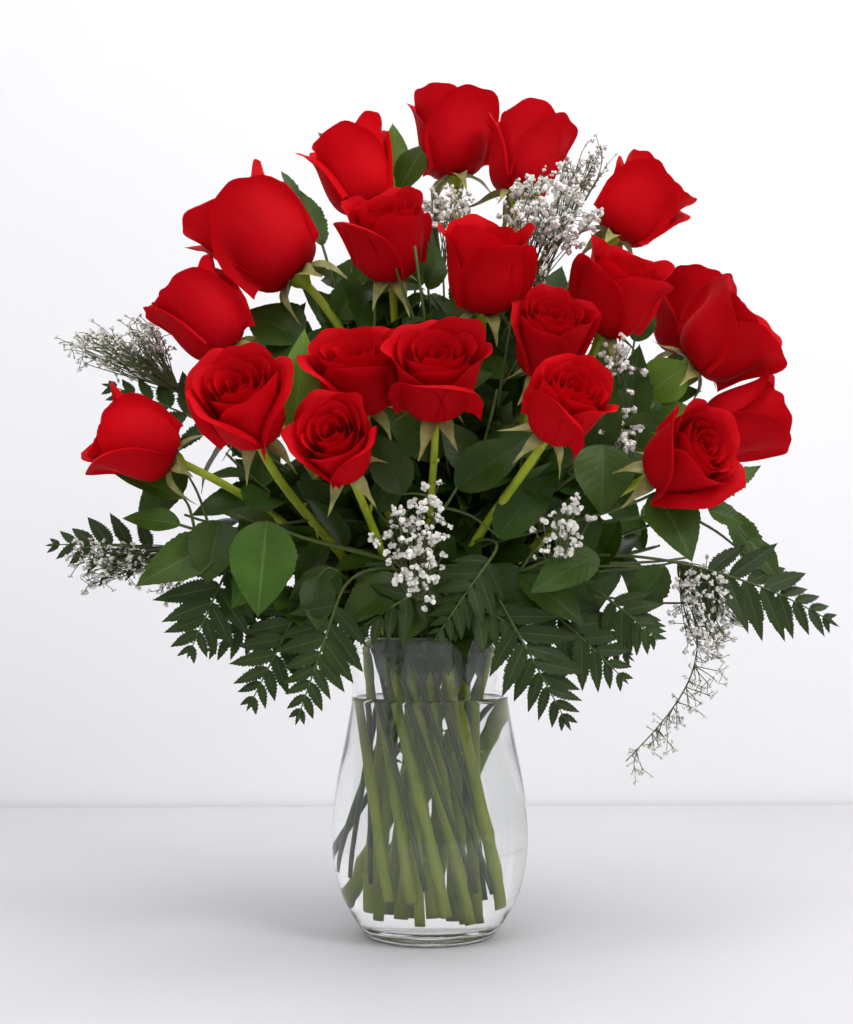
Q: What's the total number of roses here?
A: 20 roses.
